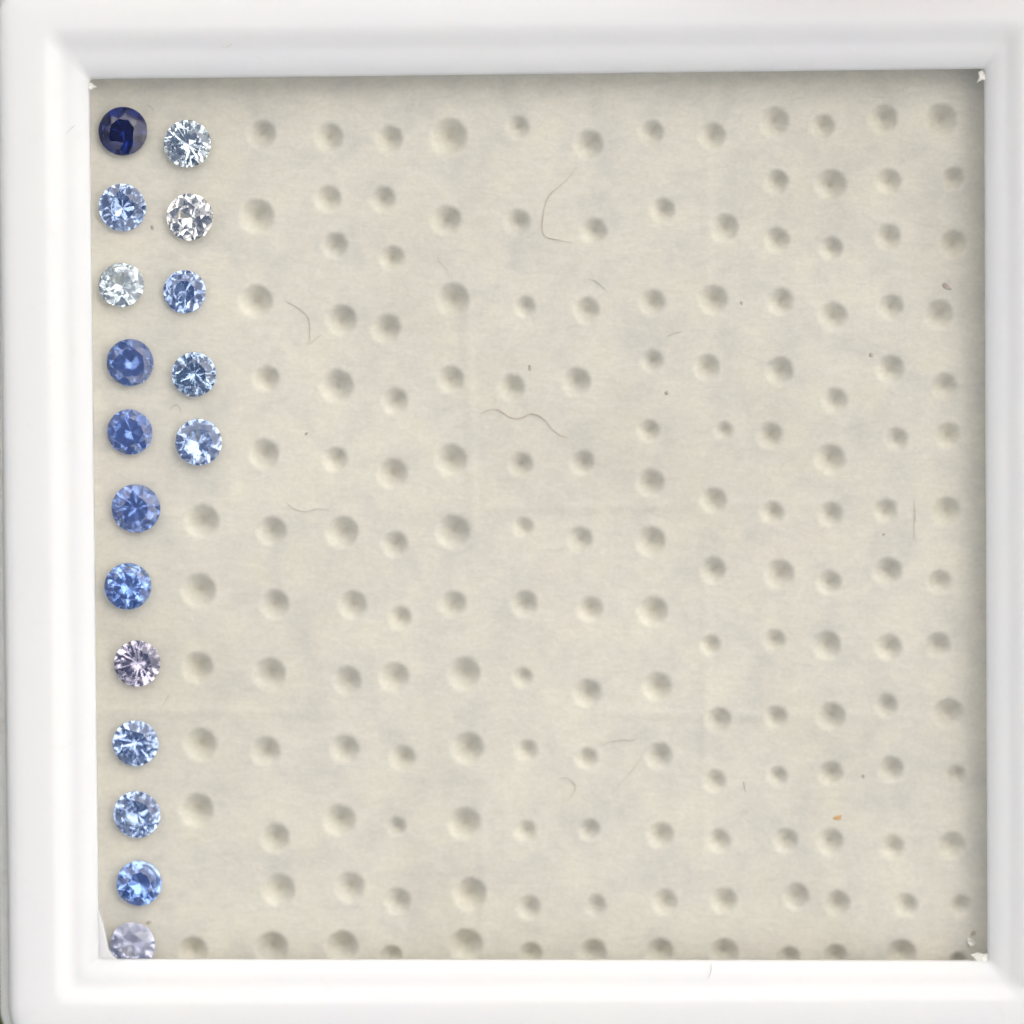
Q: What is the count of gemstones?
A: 17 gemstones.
